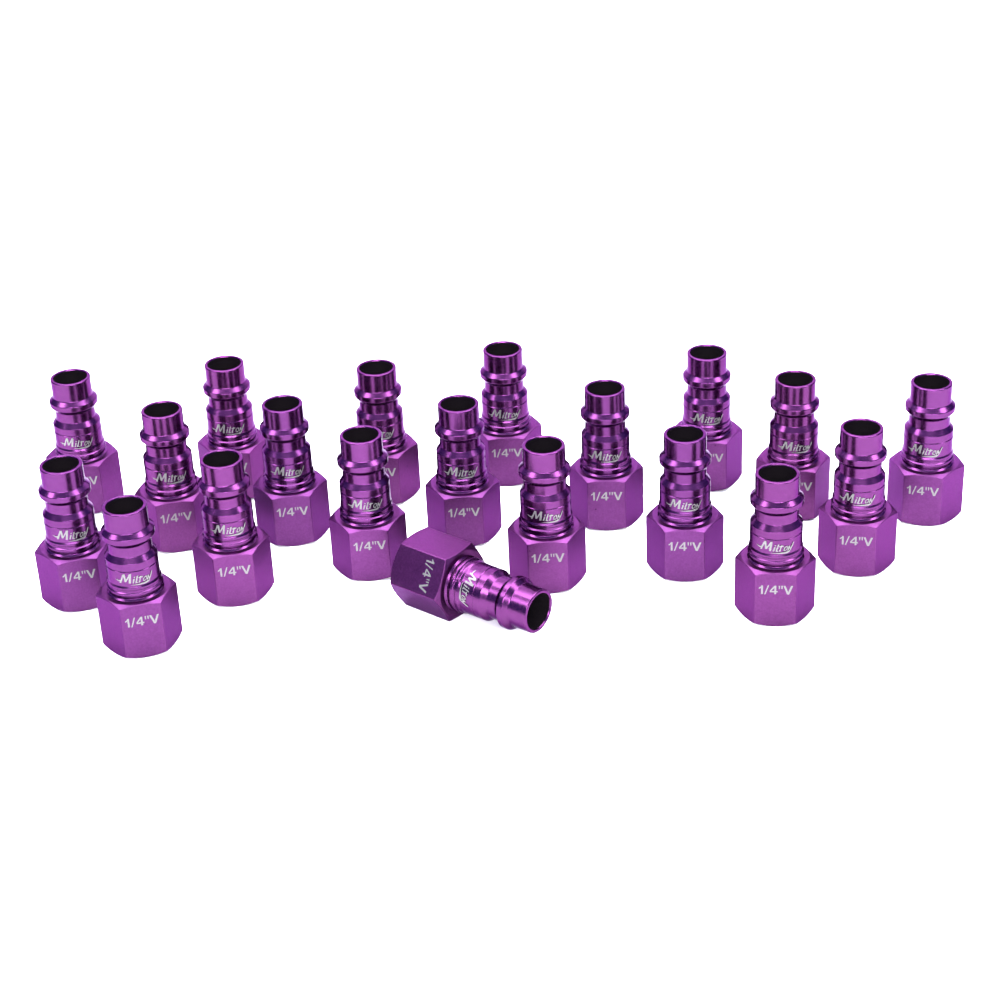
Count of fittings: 20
